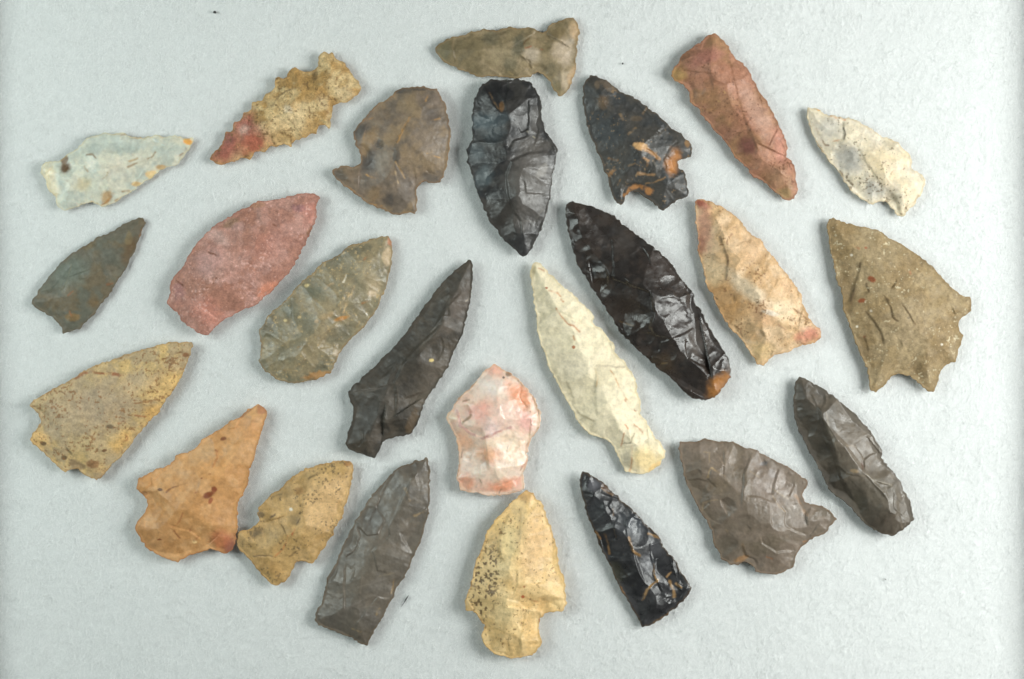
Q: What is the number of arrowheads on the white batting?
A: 25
